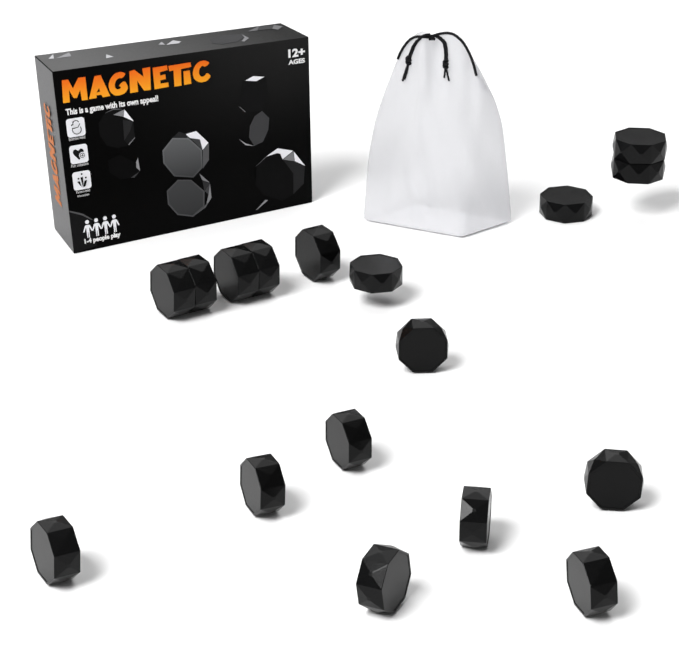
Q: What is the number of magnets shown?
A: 17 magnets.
